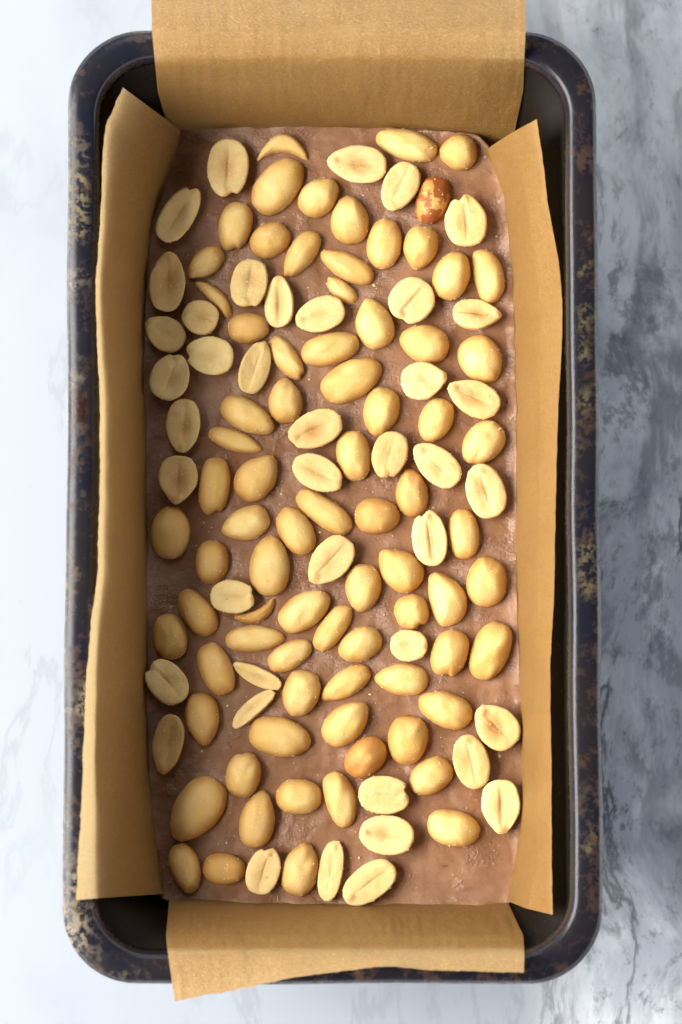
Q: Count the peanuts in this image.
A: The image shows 119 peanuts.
